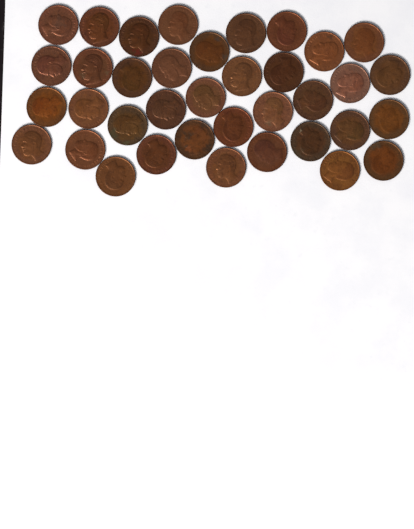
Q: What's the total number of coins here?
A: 37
